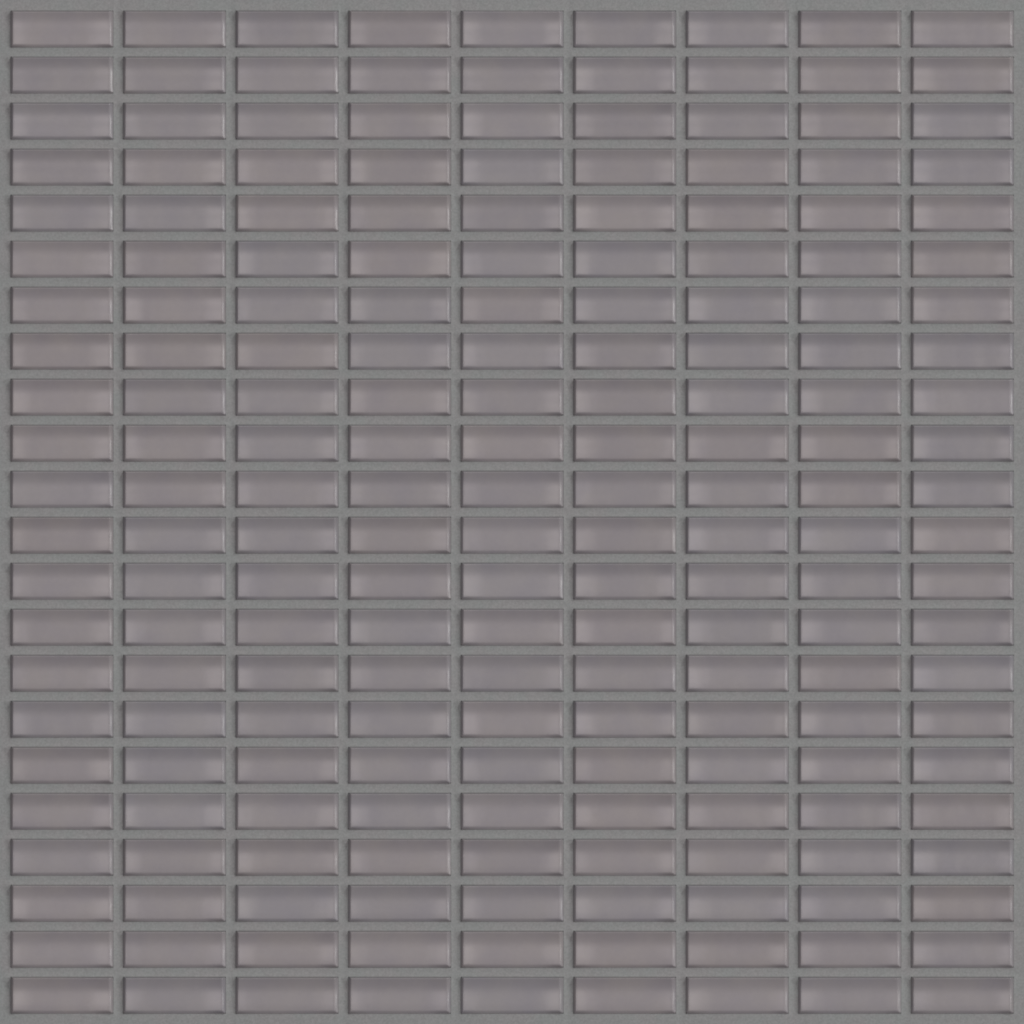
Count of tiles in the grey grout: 198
